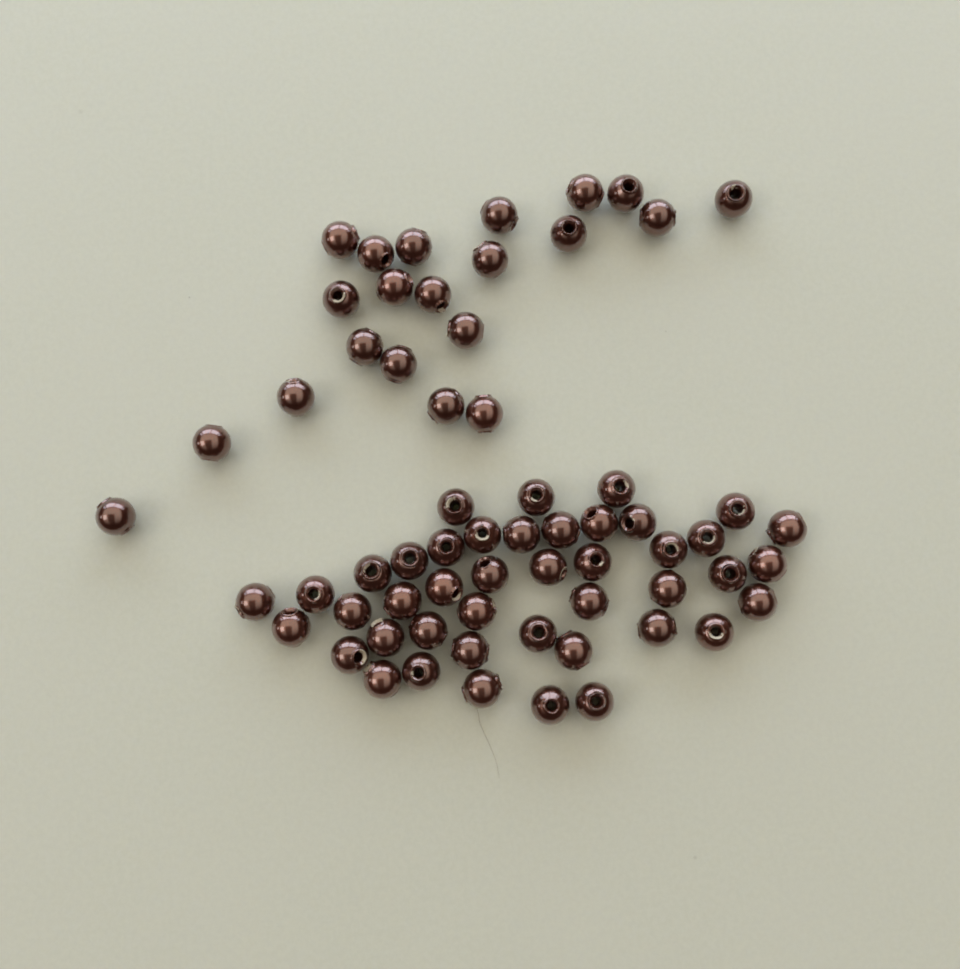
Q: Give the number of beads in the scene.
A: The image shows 64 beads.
